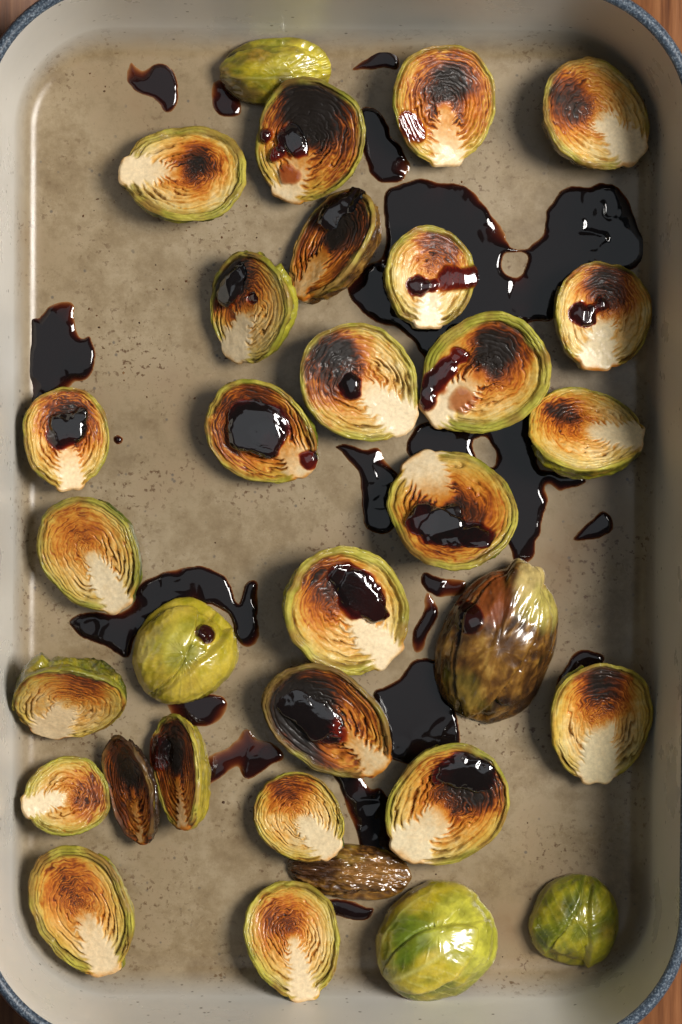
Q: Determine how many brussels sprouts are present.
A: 32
